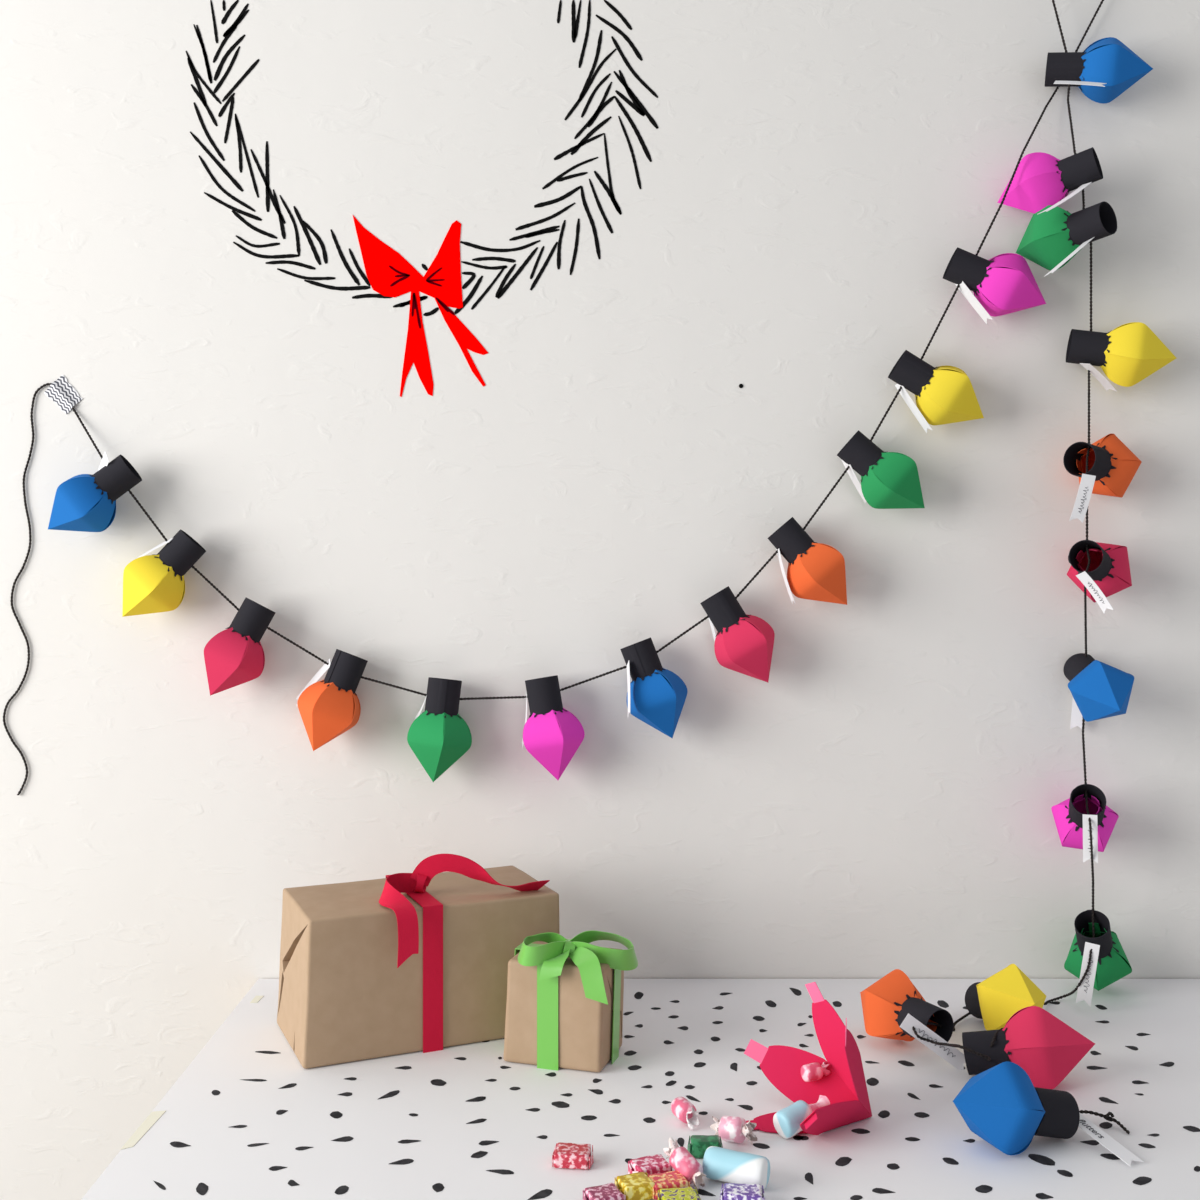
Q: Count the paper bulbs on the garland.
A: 25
